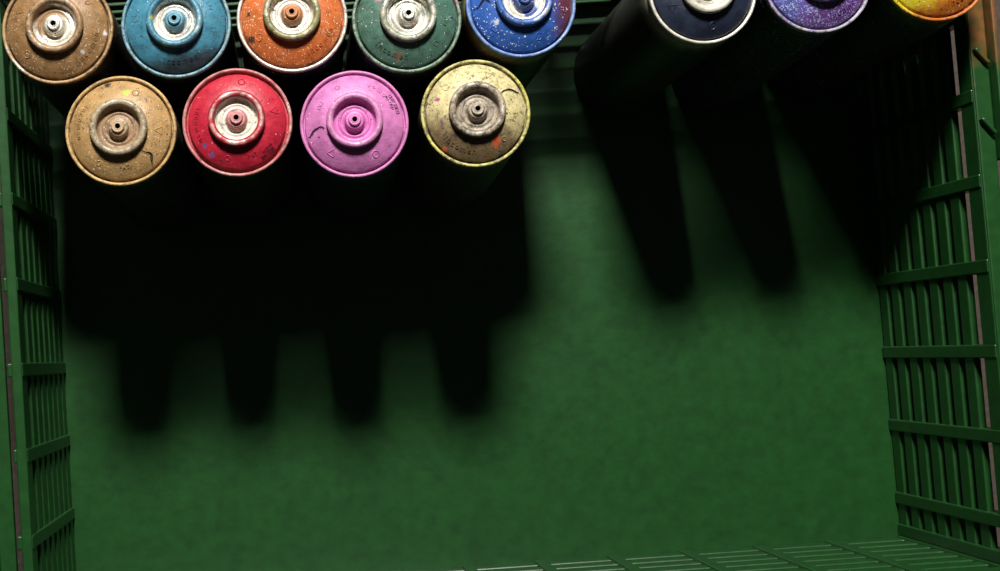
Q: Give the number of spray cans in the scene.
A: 12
